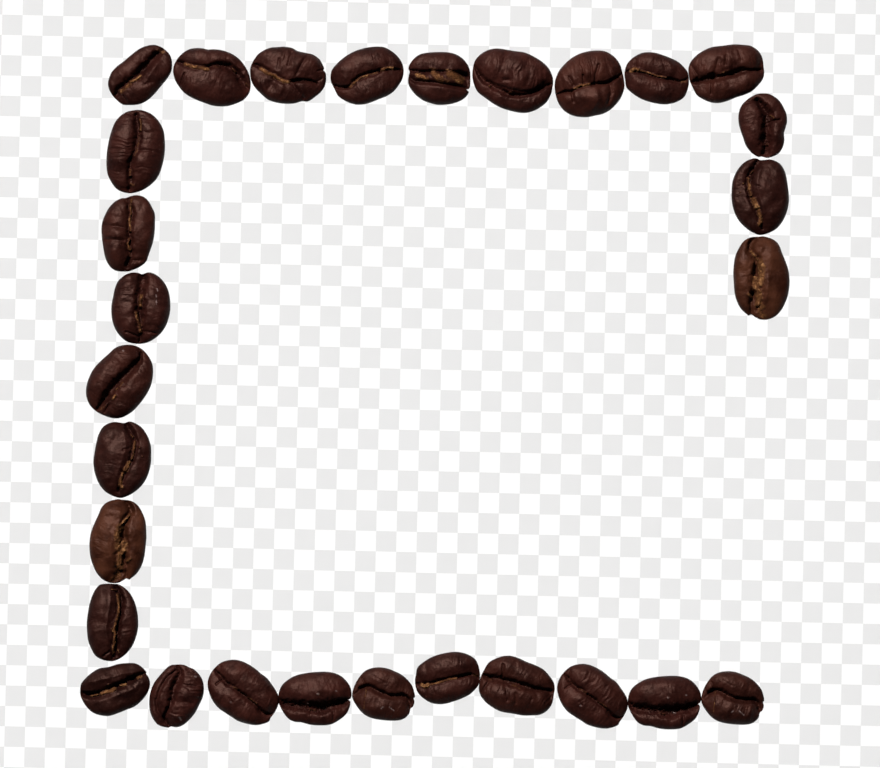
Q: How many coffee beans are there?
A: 29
